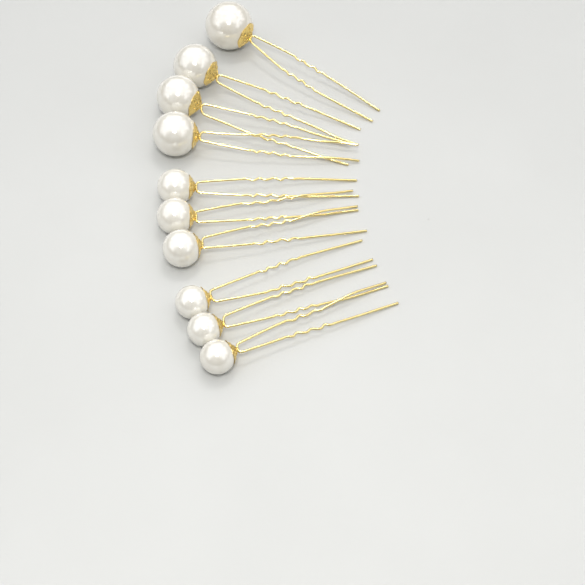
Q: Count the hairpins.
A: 10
